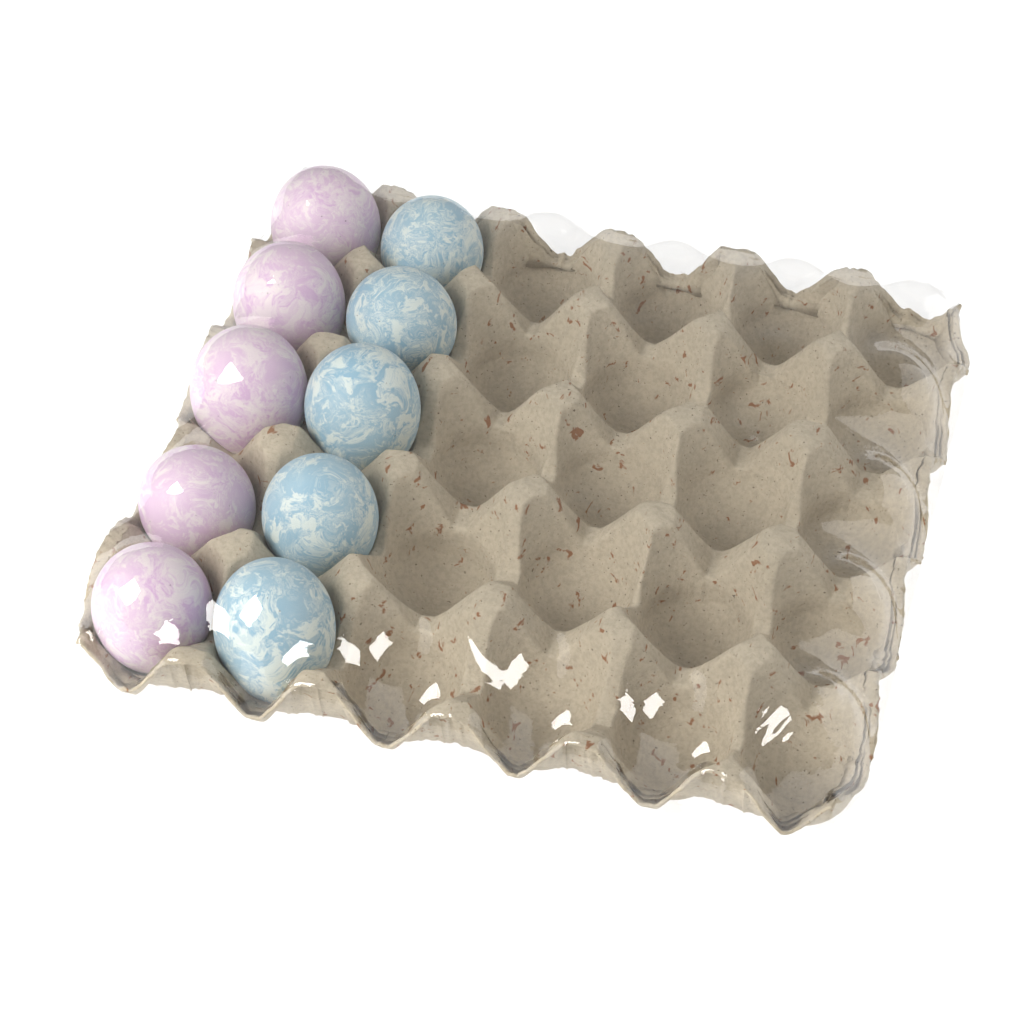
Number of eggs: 10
